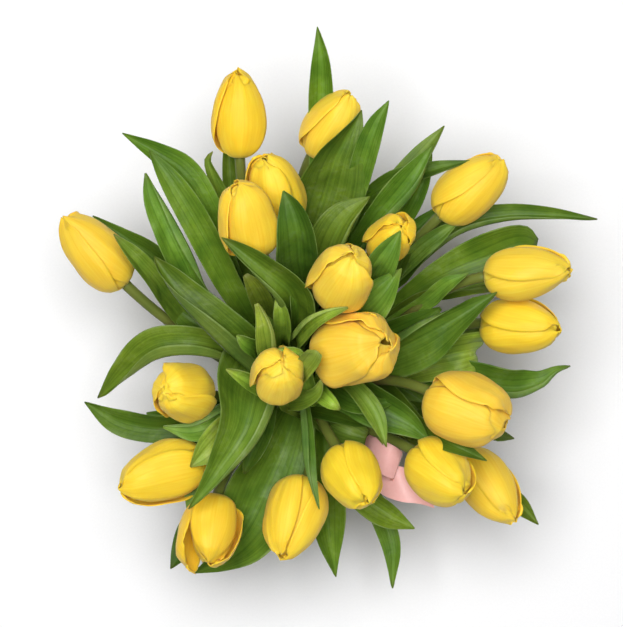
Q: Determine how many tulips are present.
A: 20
